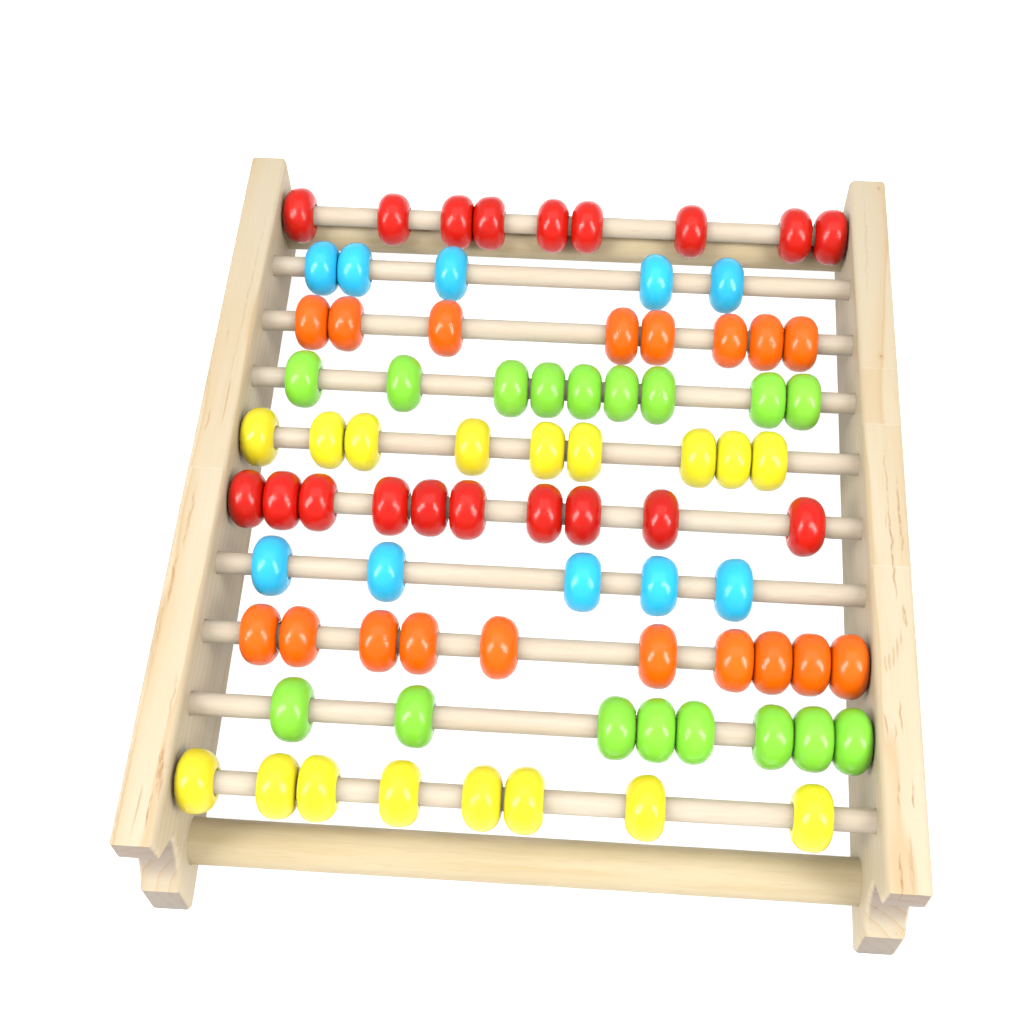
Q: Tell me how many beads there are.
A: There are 81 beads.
